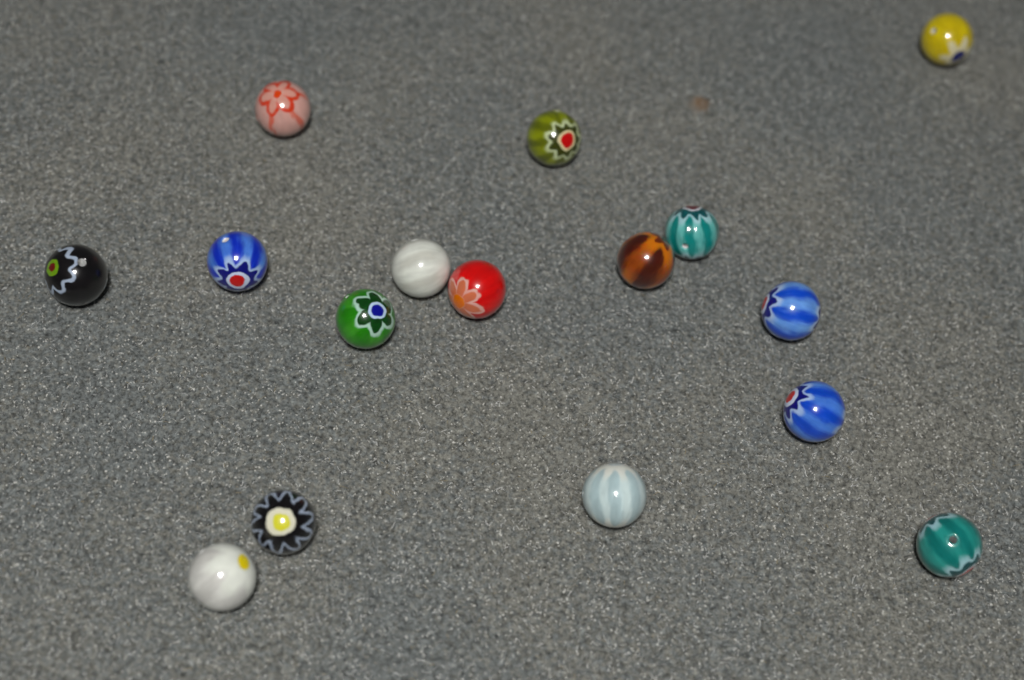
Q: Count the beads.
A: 16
